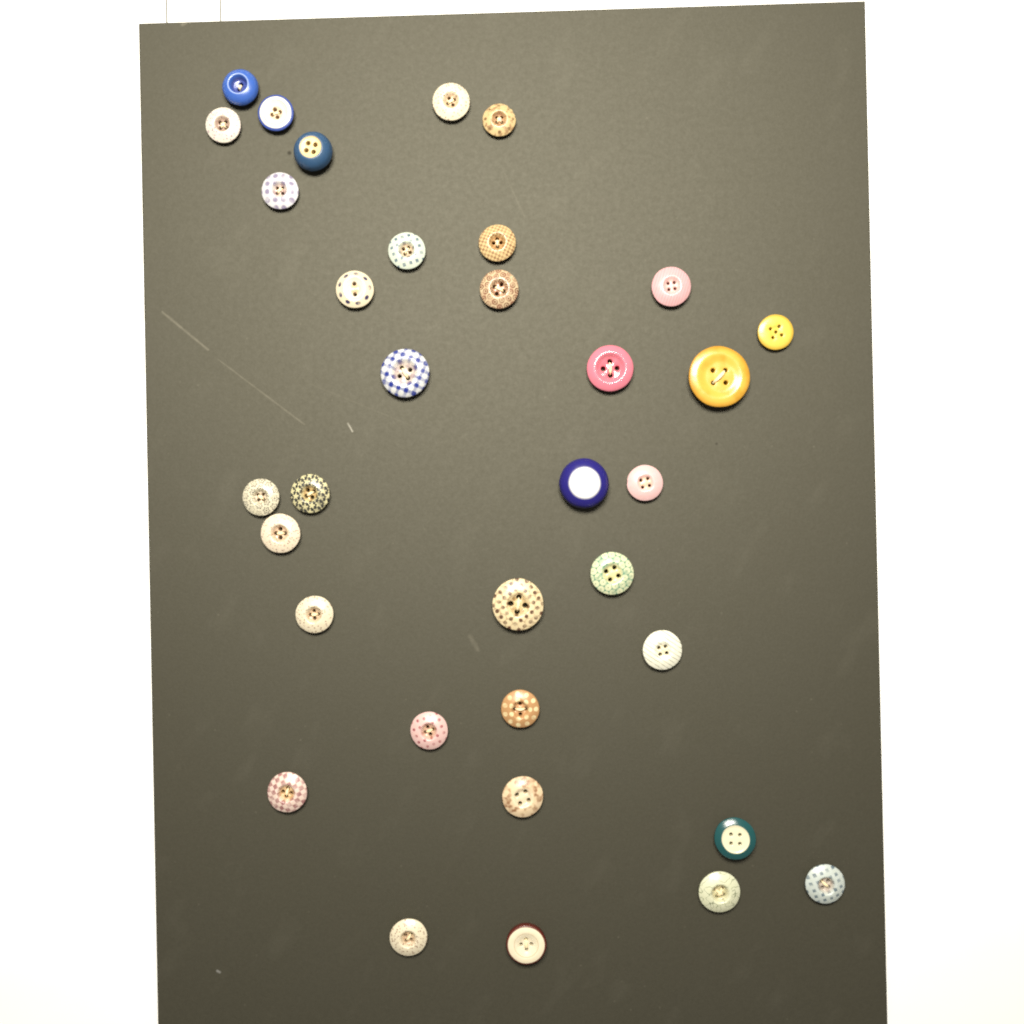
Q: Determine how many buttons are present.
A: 34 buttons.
